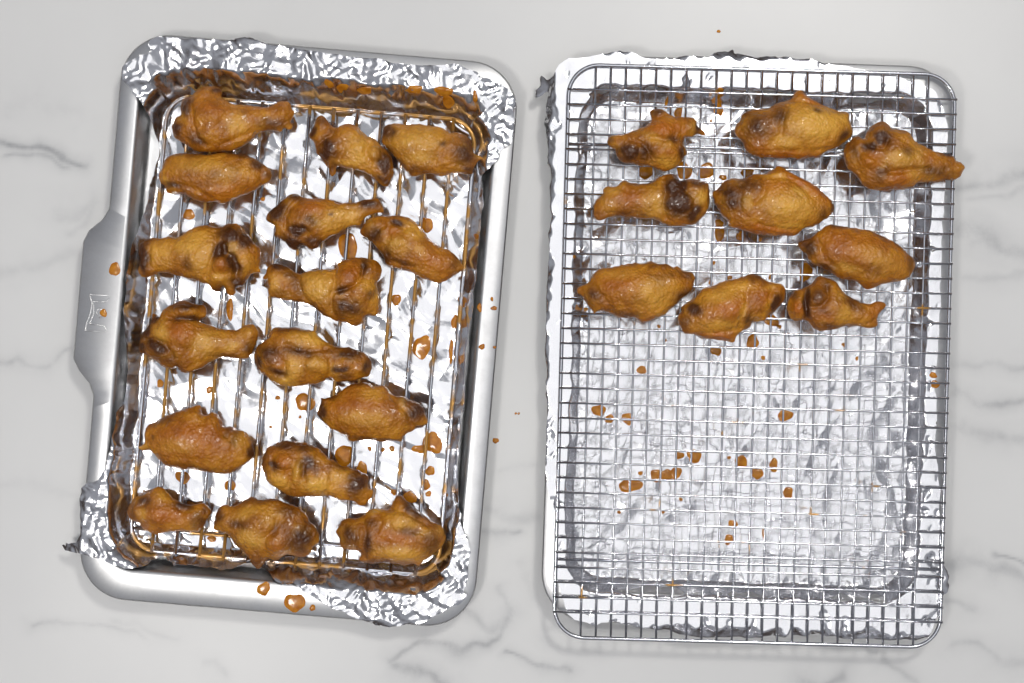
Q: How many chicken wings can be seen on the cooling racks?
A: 25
